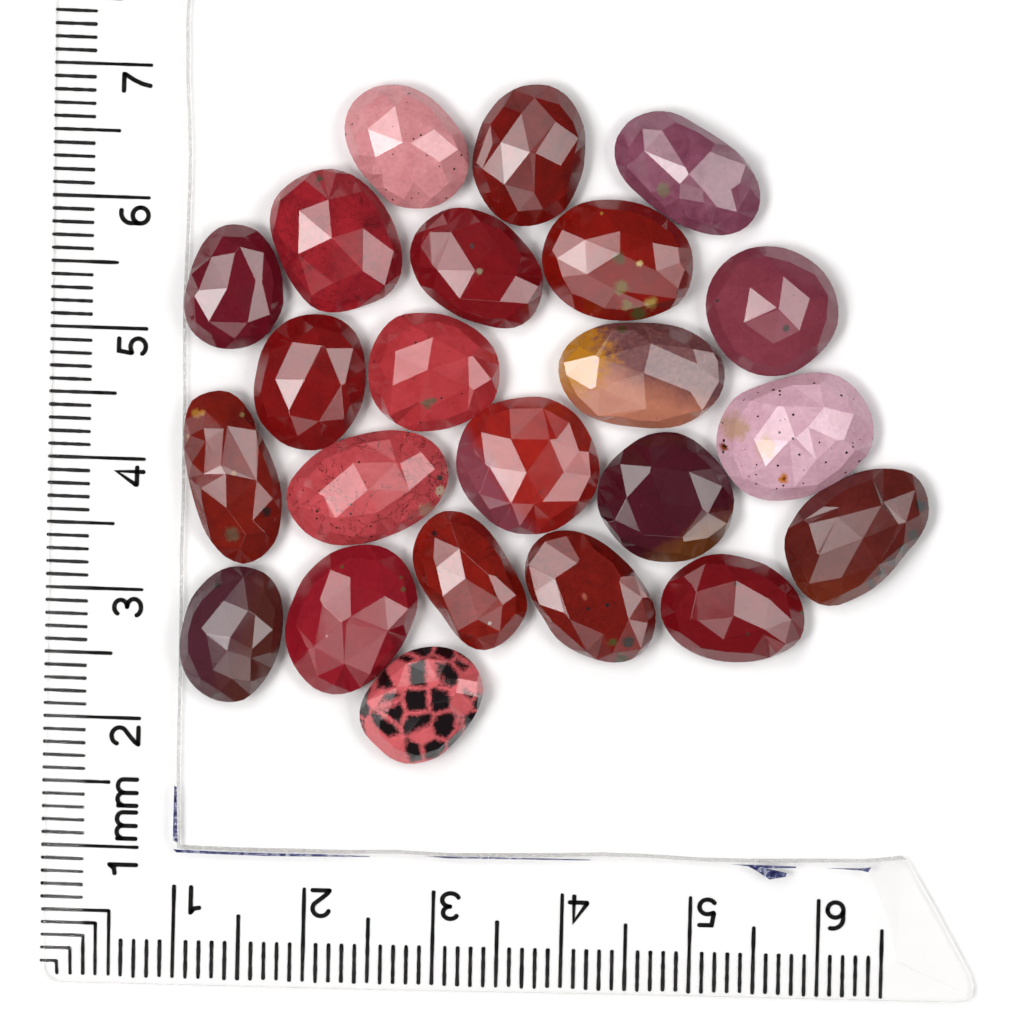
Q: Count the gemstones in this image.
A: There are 23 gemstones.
